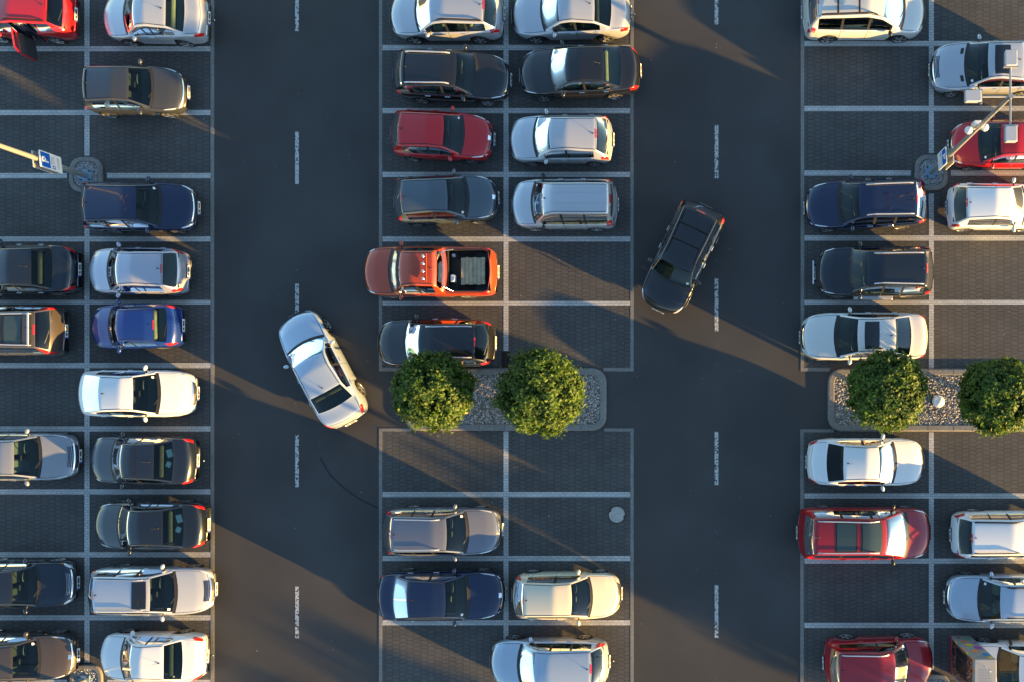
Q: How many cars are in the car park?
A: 45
